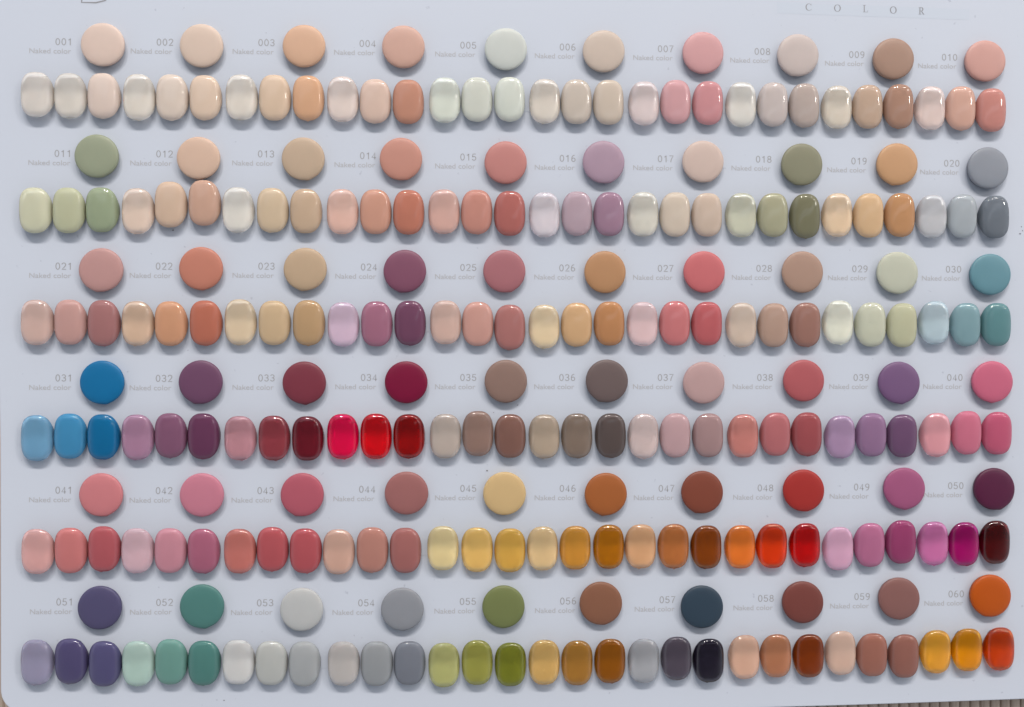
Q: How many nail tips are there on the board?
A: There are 180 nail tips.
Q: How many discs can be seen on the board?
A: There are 60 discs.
